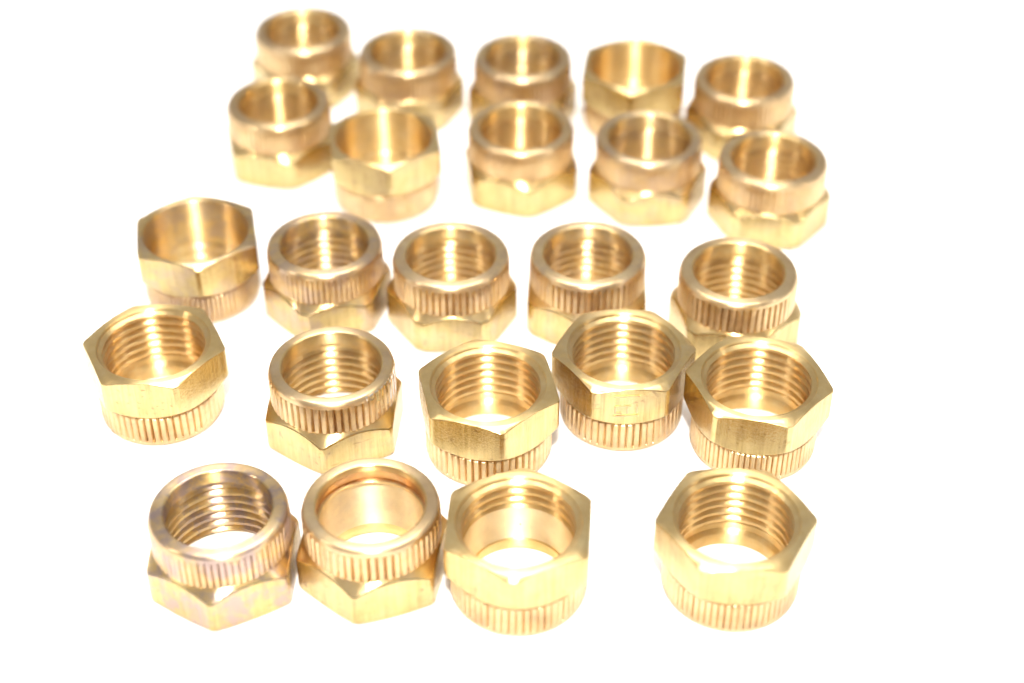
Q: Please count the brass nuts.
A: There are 24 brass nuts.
